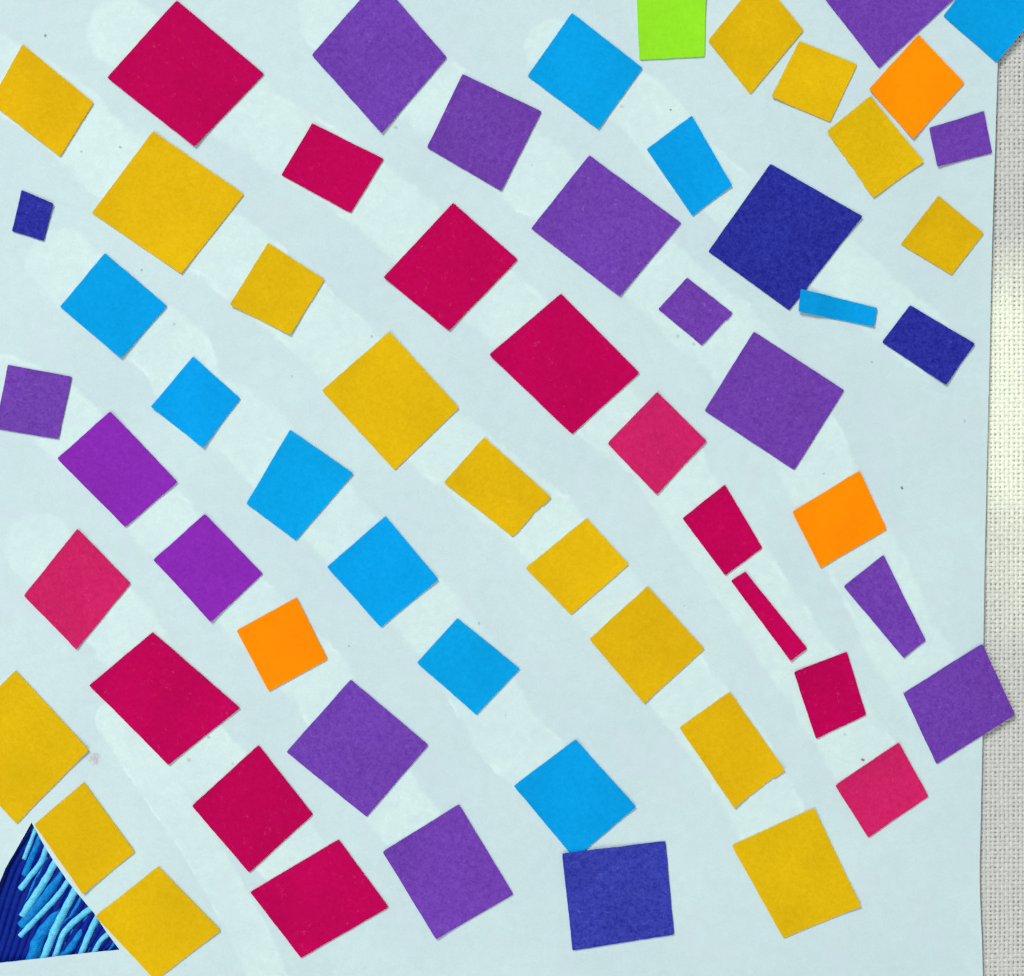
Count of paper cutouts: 61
